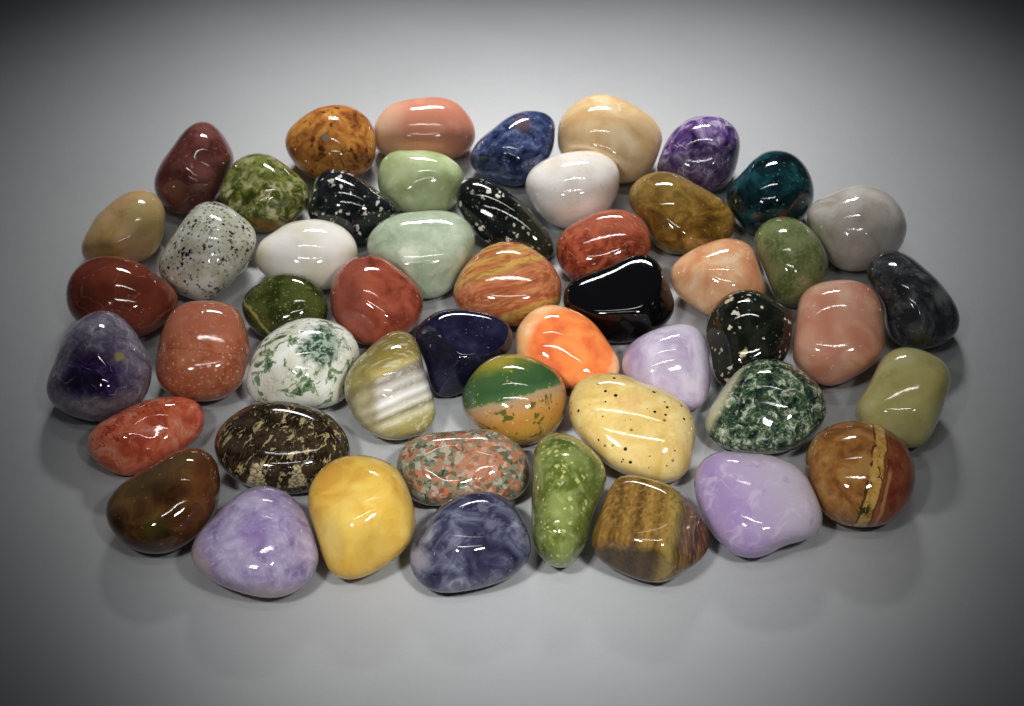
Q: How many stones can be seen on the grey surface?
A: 51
